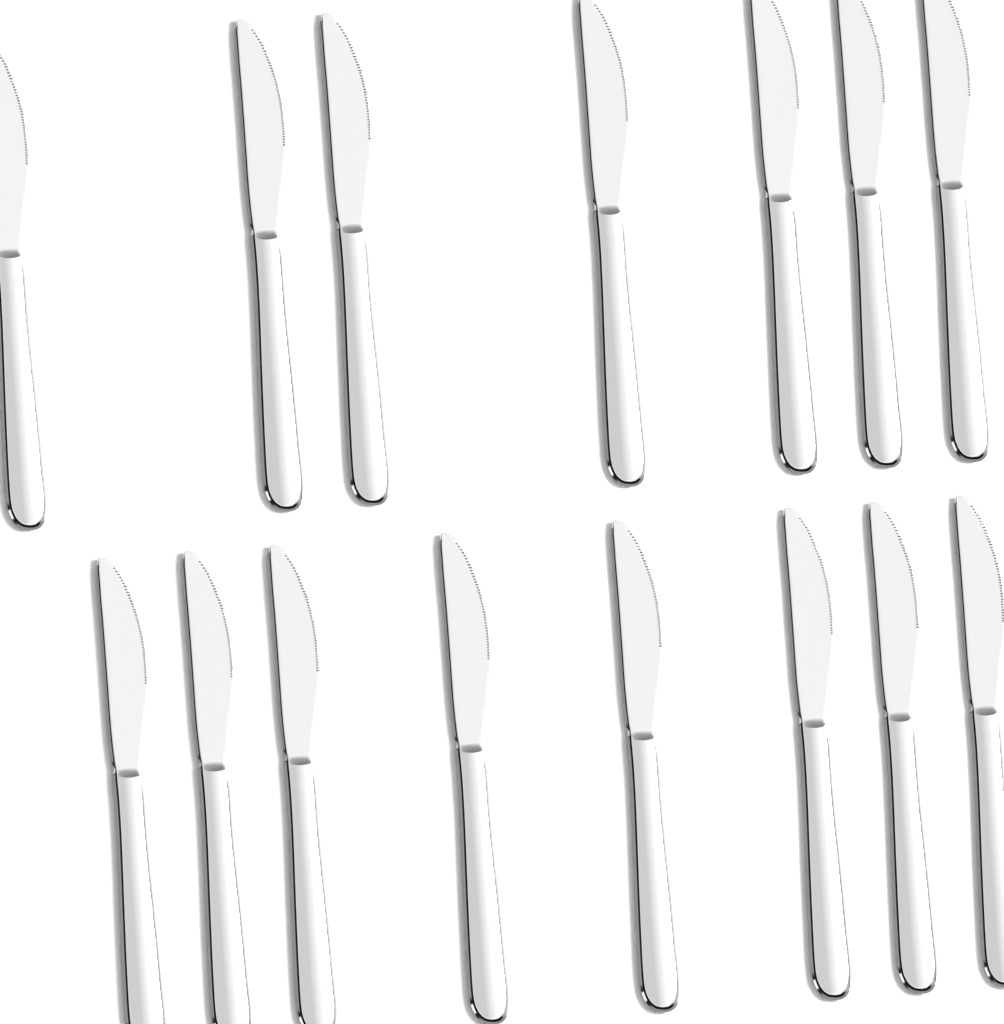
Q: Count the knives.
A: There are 15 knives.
